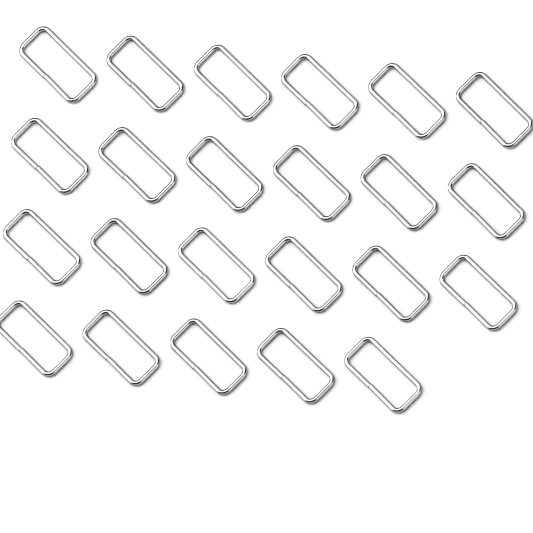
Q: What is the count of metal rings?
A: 23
